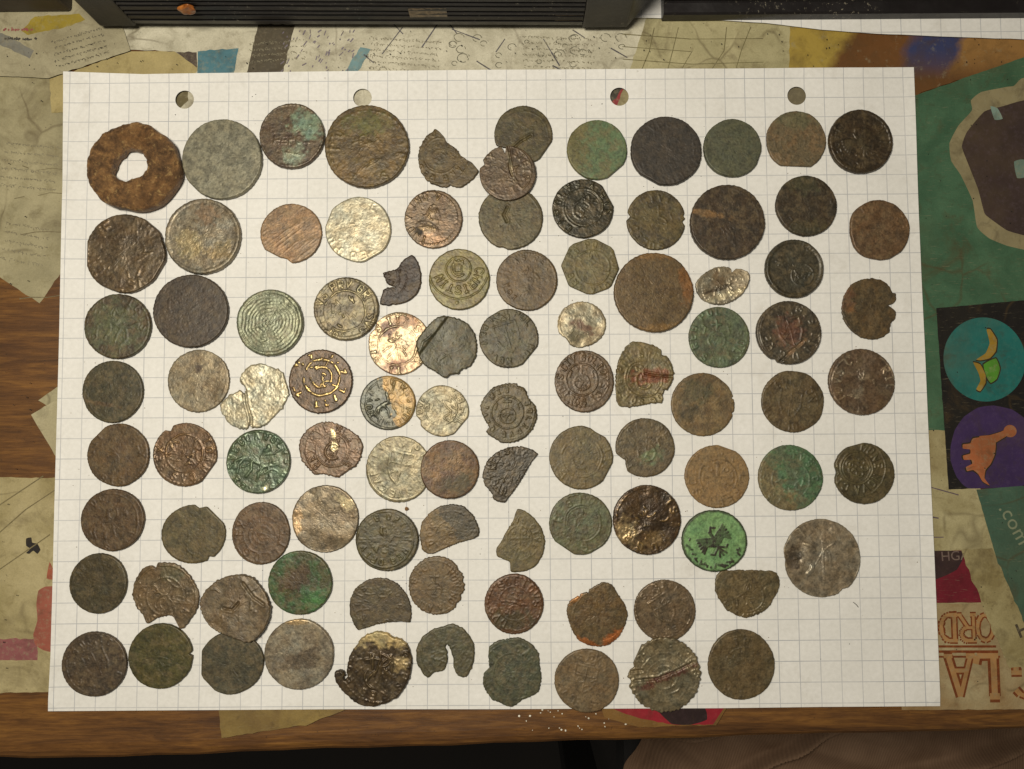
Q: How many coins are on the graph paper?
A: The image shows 95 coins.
